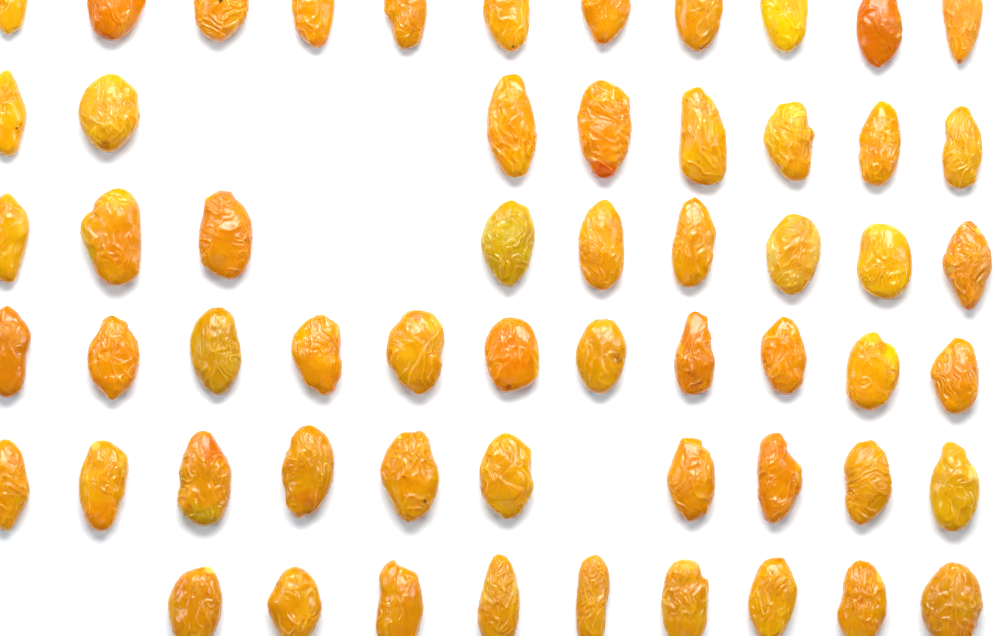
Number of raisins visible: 58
